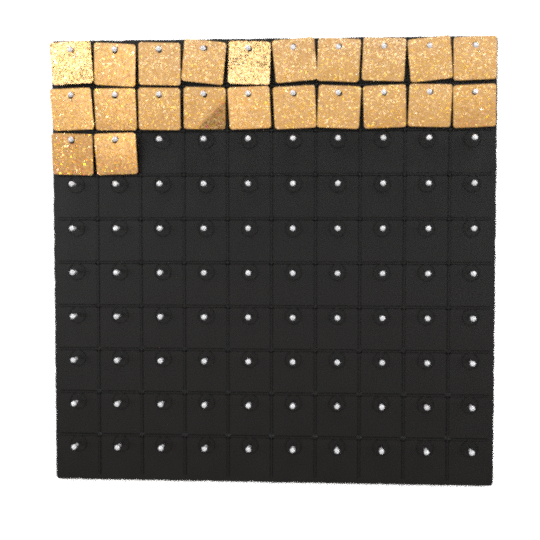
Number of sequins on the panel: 22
